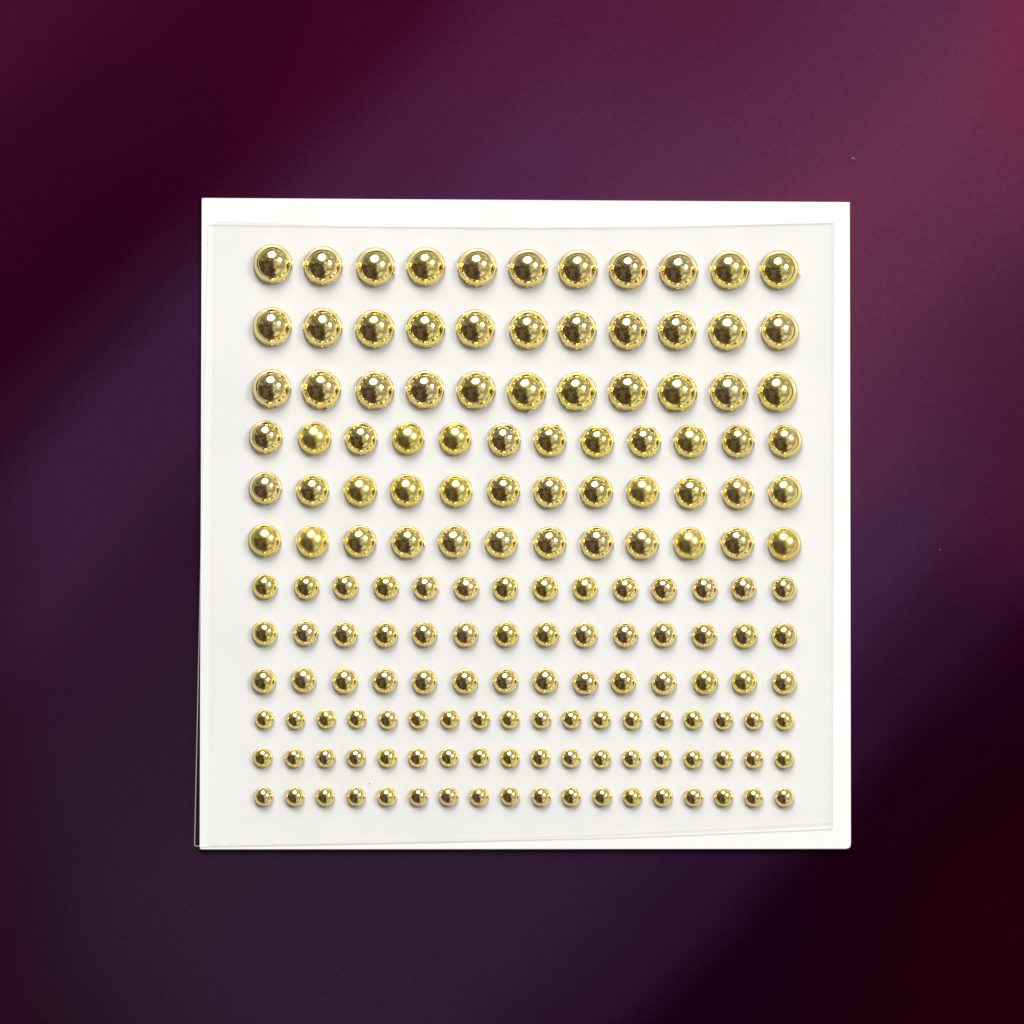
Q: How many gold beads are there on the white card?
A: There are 165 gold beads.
